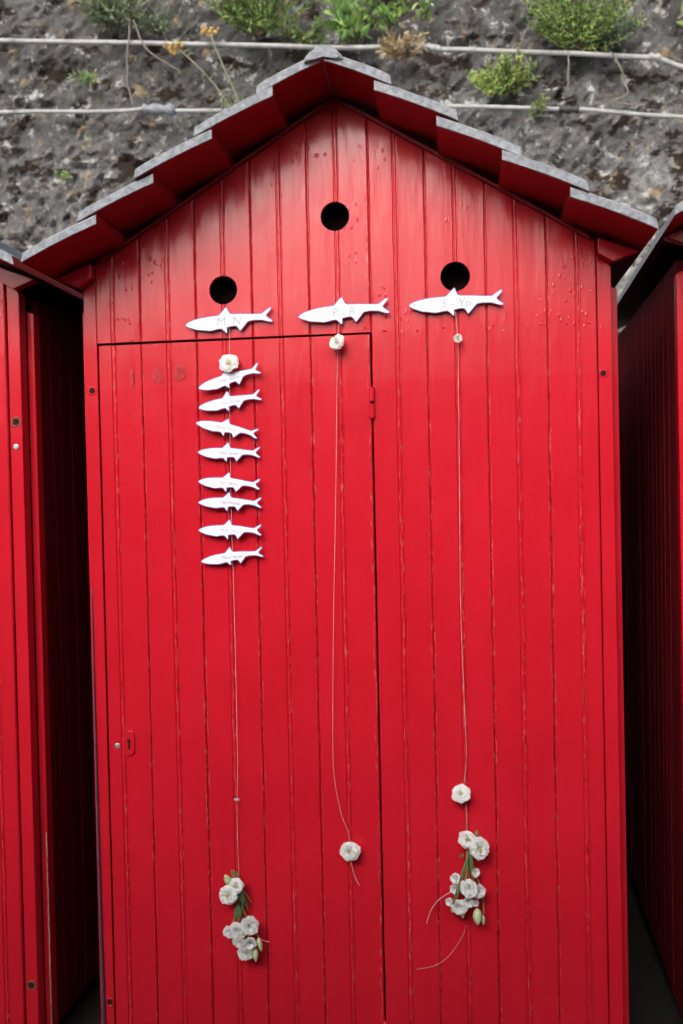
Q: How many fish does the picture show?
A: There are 11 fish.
